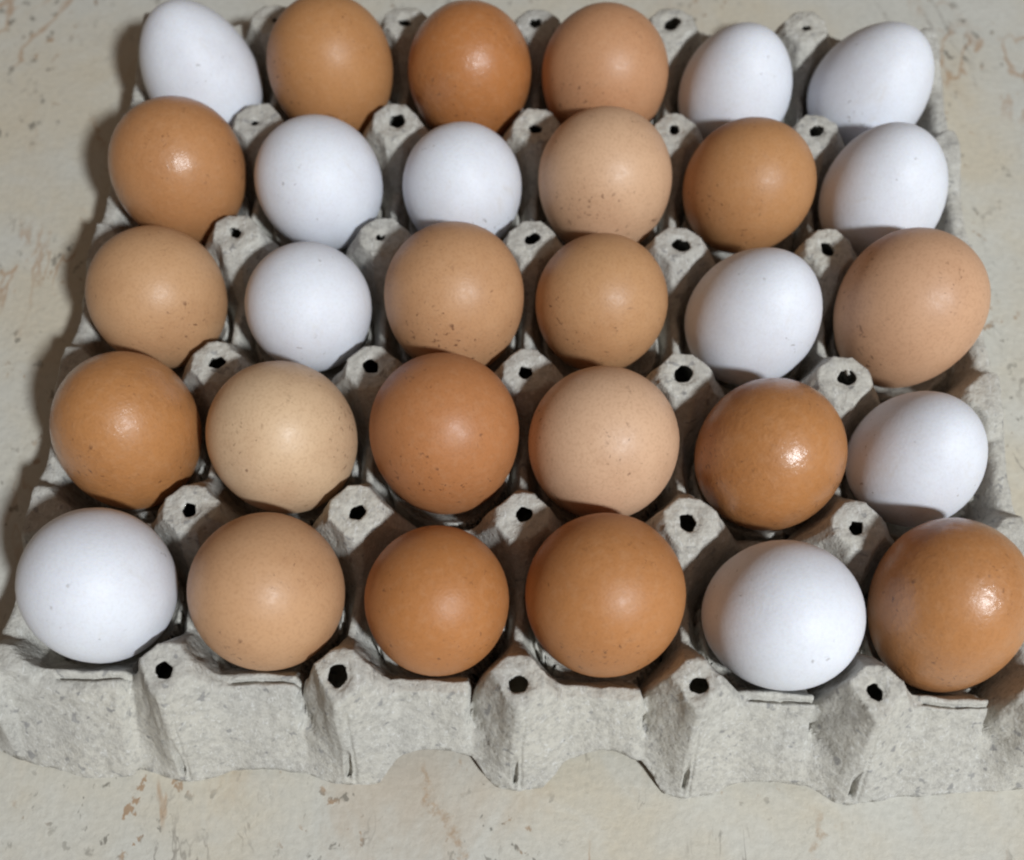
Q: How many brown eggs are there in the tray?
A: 19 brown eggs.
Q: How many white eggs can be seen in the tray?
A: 11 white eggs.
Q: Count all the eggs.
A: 30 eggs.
